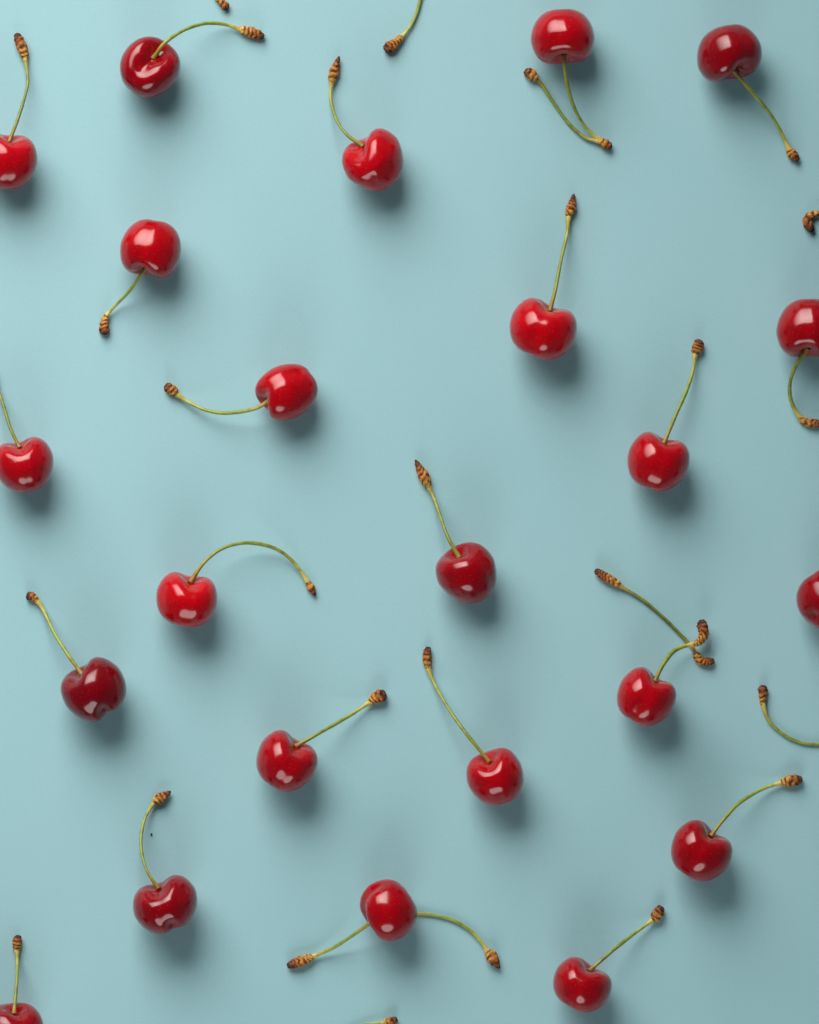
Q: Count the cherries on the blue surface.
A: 23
